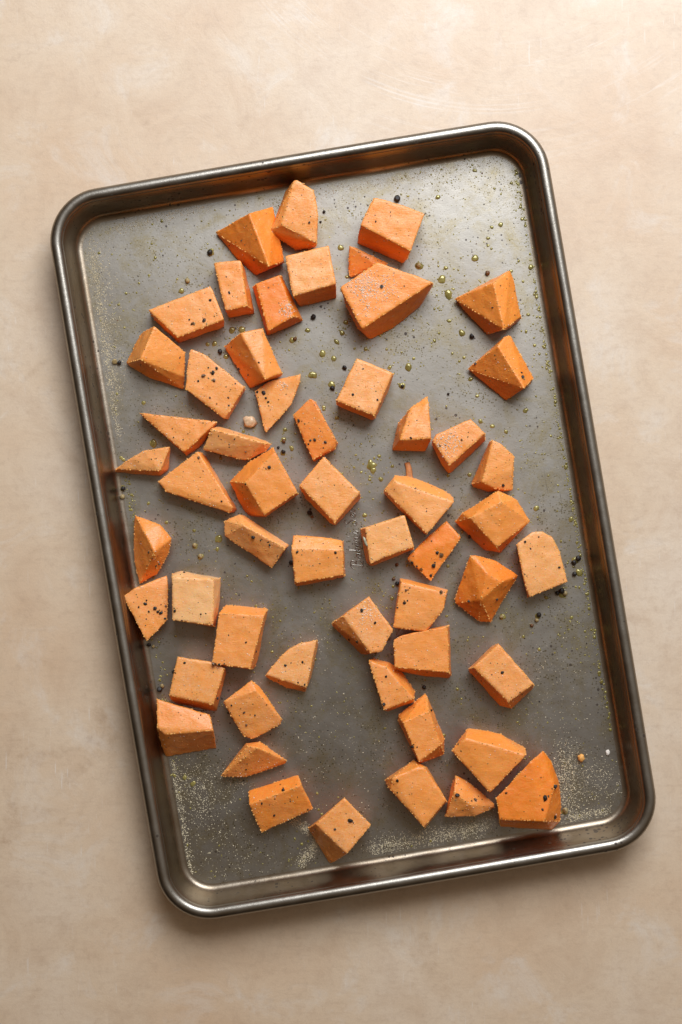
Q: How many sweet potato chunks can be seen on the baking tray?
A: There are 55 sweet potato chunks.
